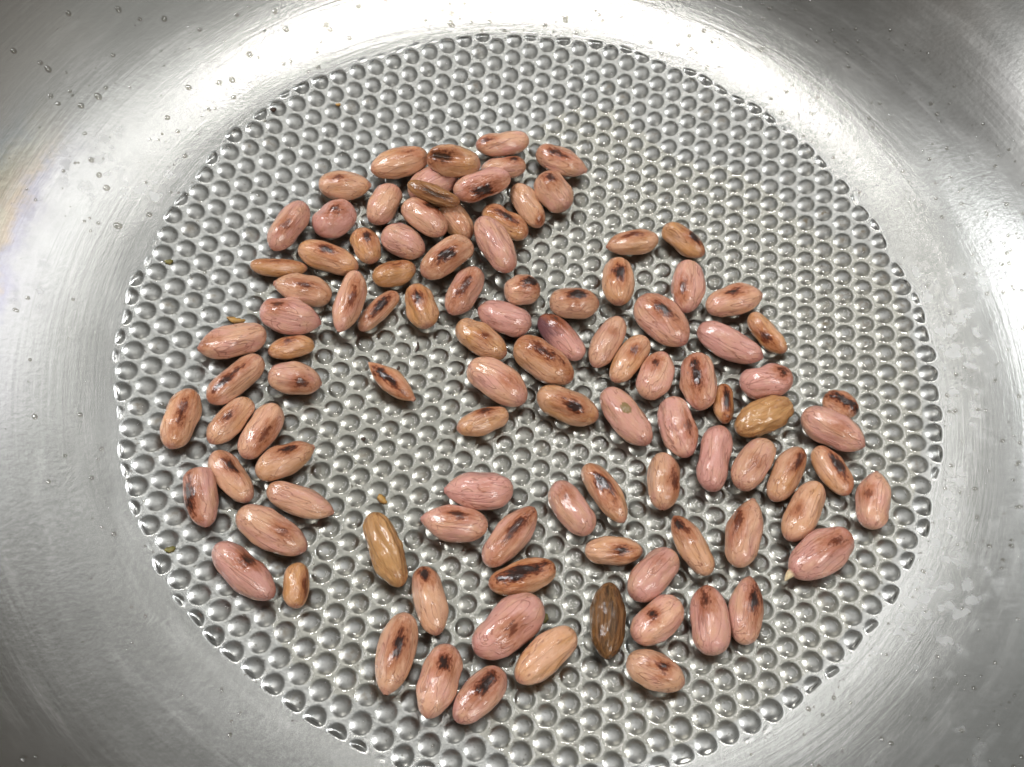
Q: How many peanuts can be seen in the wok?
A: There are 103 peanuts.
